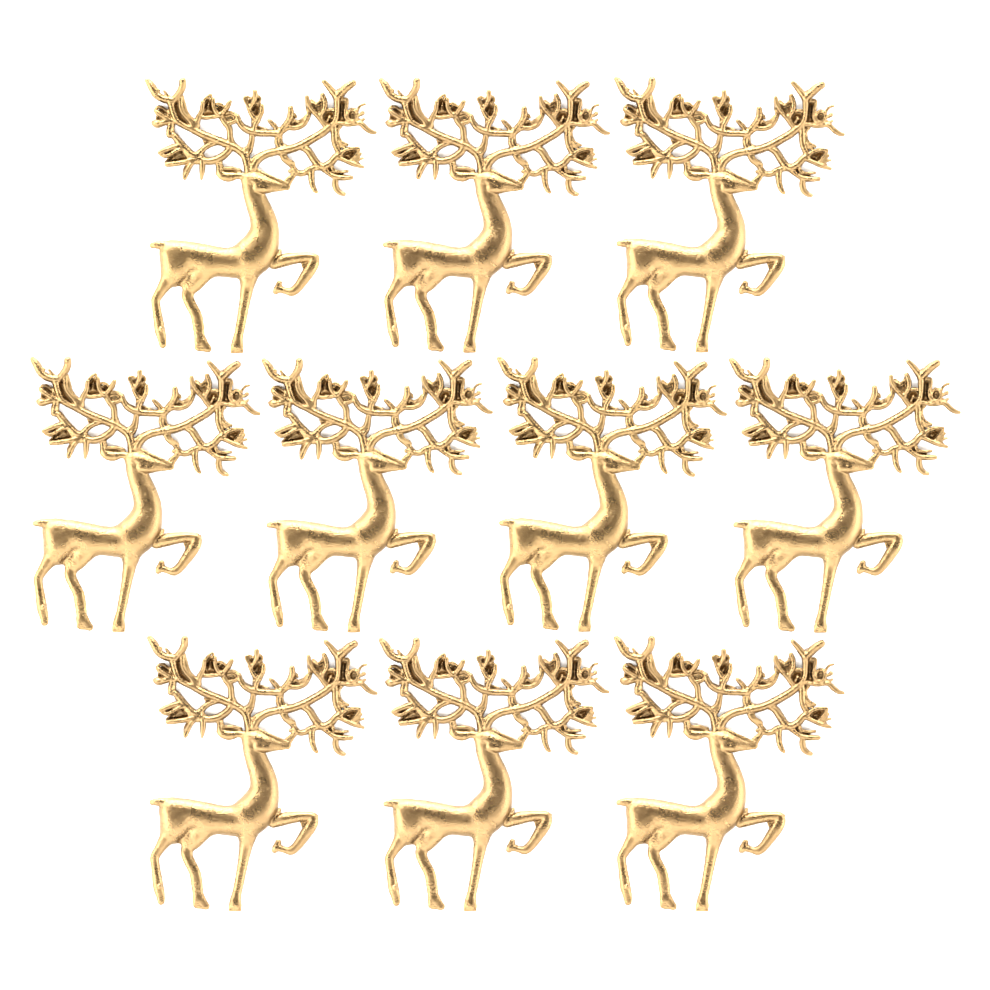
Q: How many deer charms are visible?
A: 10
